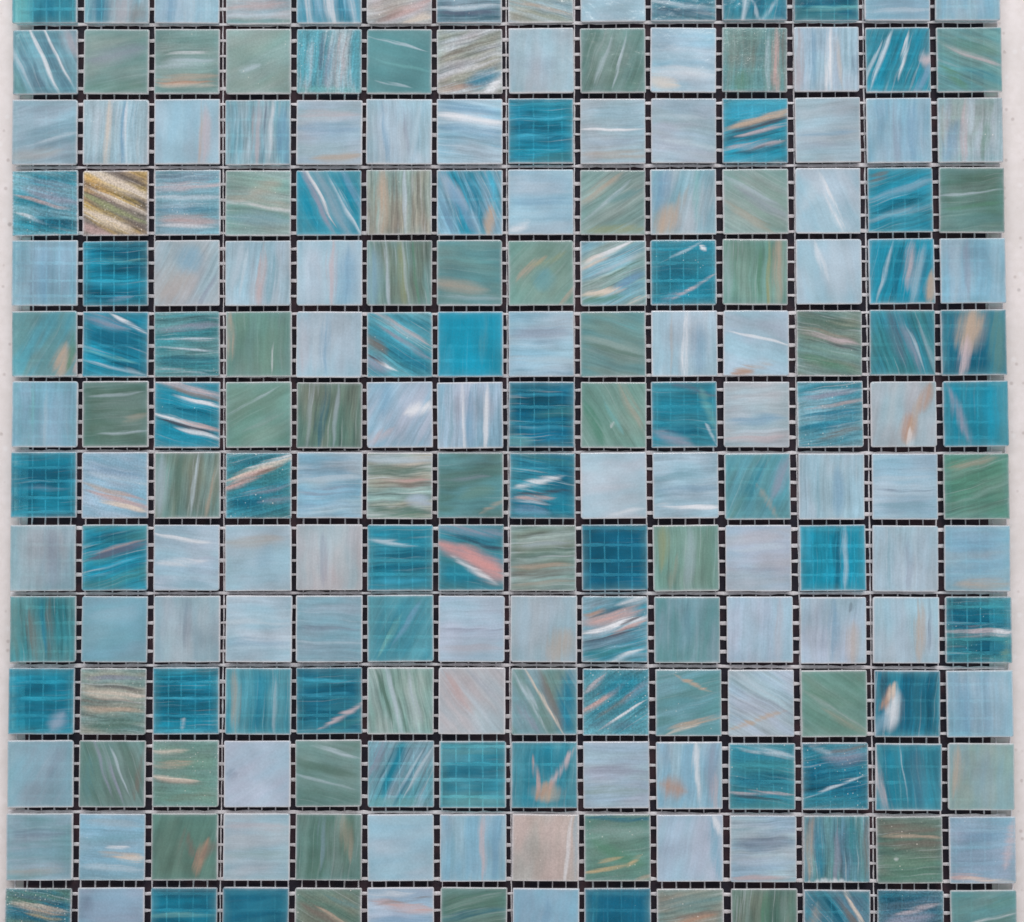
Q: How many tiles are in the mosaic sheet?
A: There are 196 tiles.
